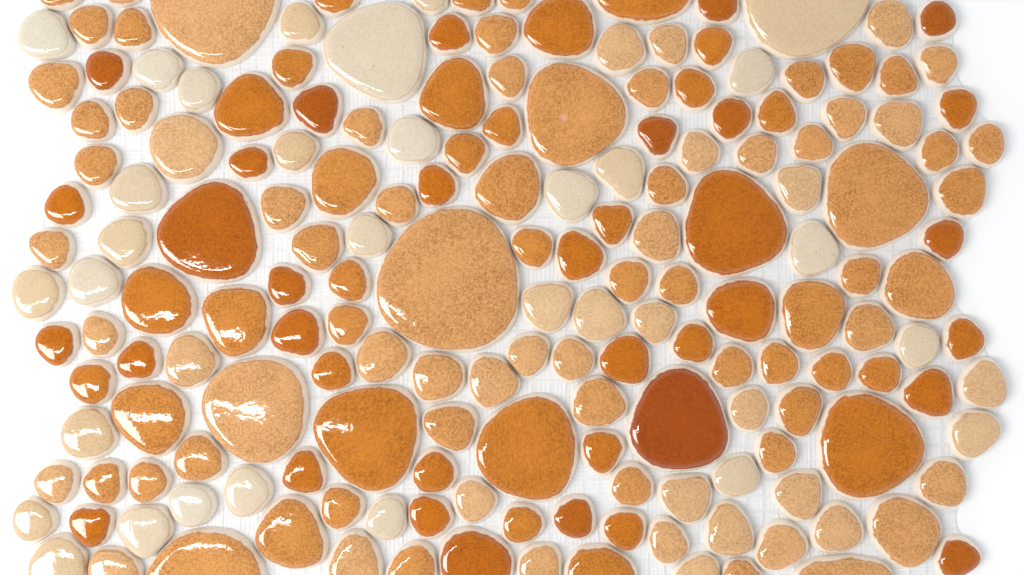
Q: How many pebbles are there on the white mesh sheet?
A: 181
